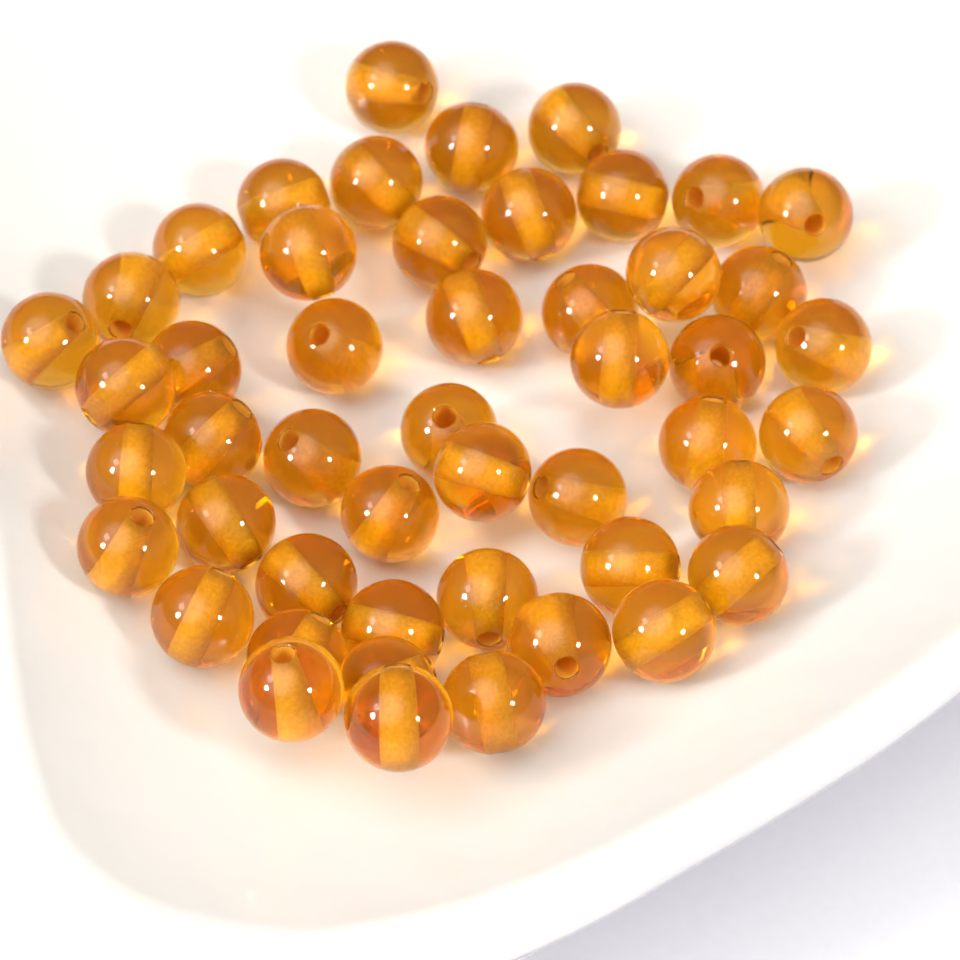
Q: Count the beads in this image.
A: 49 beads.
